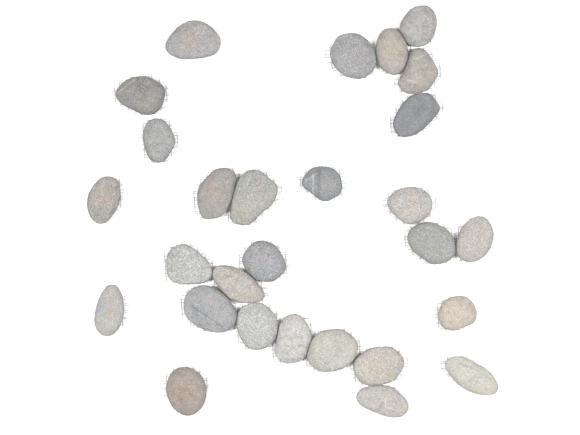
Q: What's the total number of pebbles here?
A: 28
